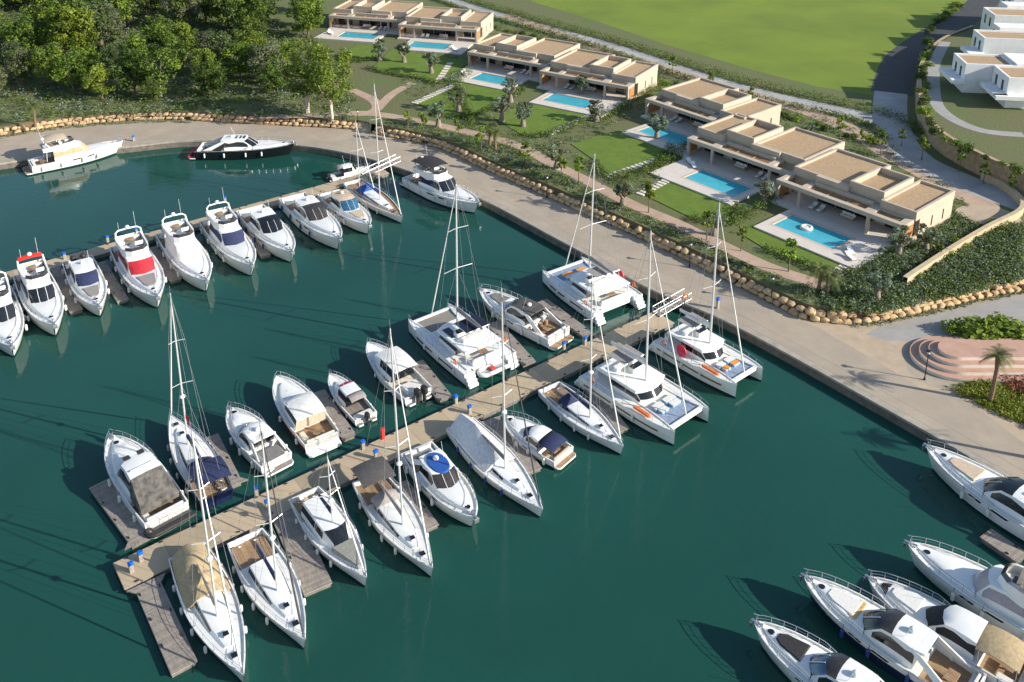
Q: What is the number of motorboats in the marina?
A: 26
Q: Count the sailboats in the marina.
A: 8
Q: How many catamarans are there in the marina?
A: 4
